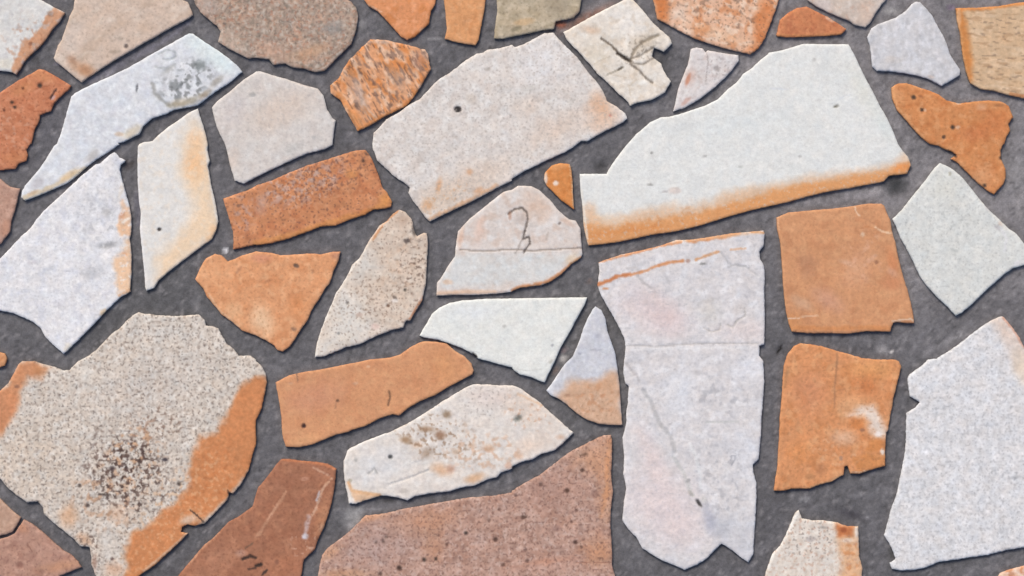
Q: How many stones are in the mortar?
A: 45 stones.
